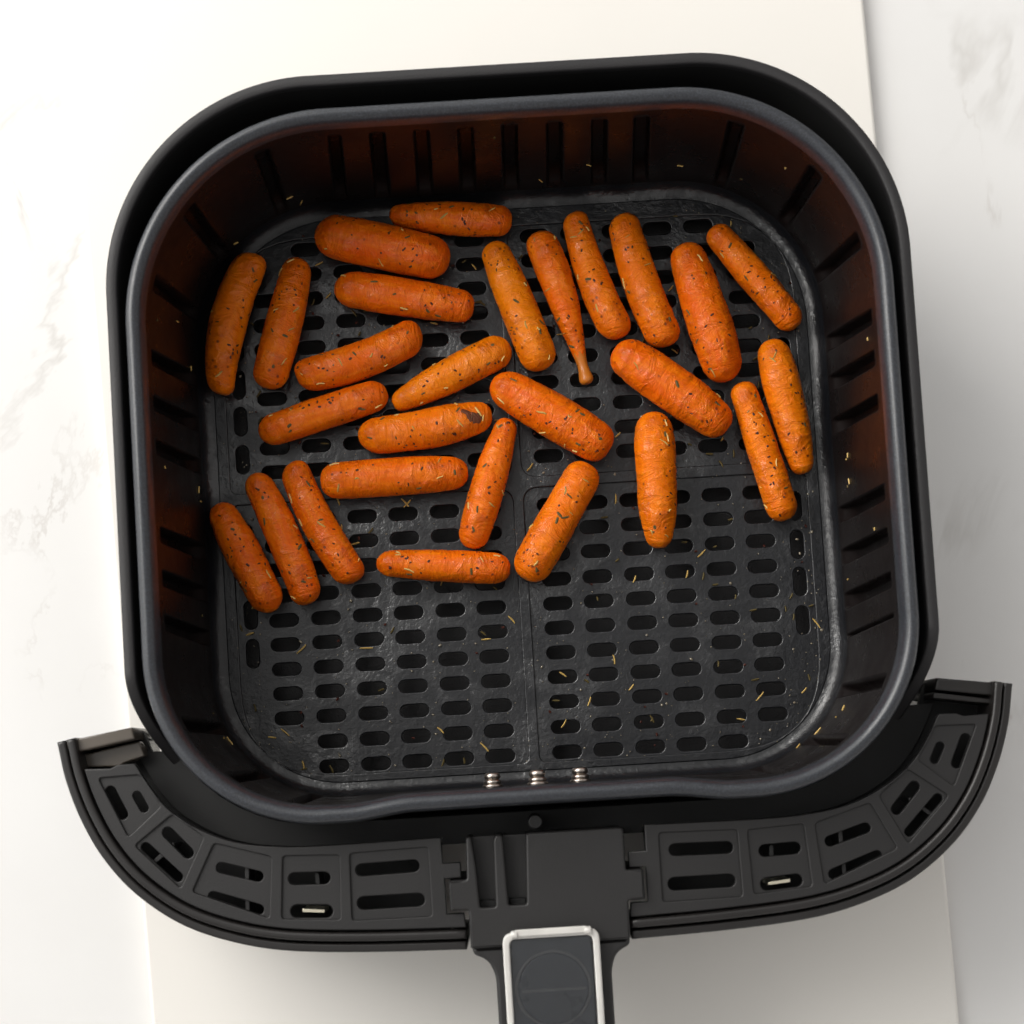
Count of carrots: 27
